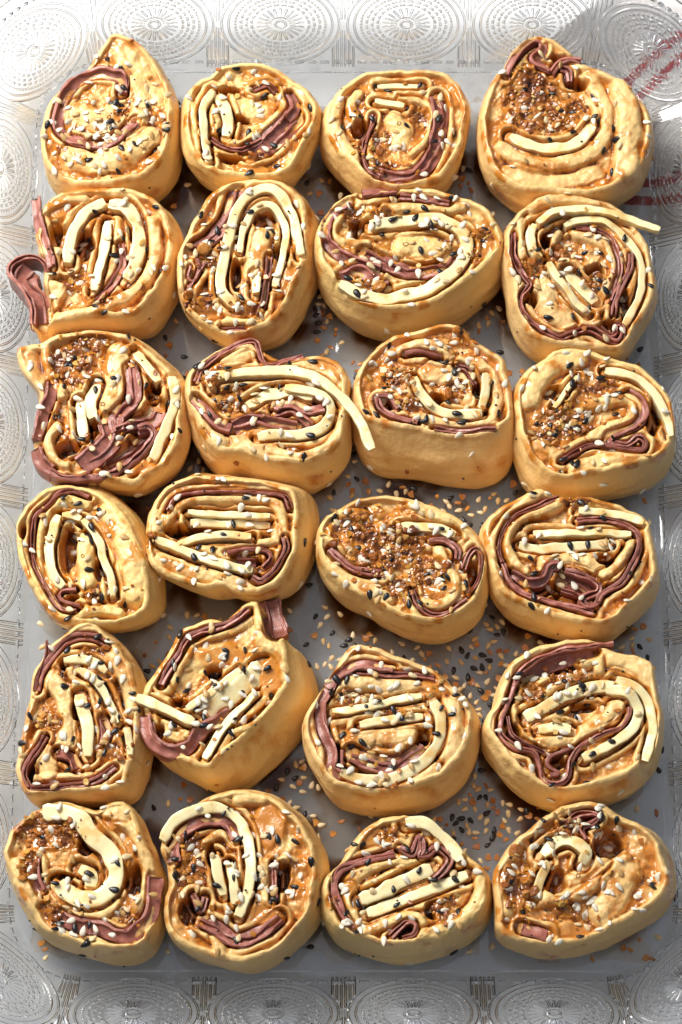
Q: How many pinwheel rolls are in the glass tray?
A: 24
